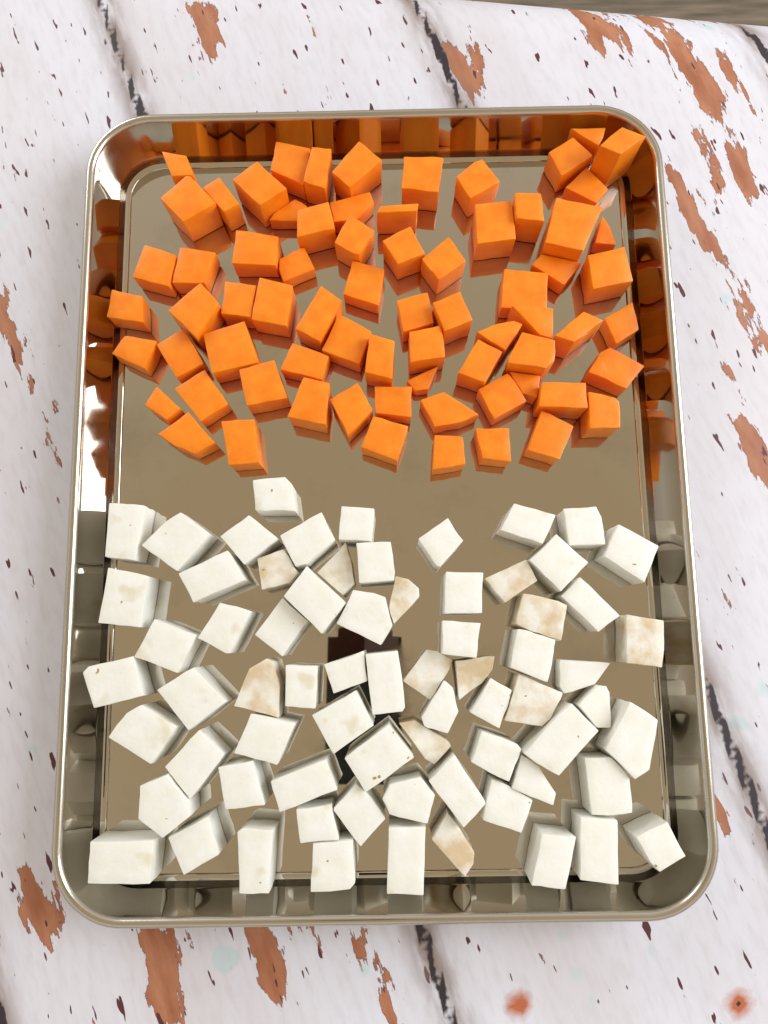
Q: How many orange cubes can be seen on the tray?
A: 71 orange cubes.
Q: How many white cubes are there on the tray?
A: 70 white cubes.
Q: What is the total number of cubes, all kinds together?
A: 141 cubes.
